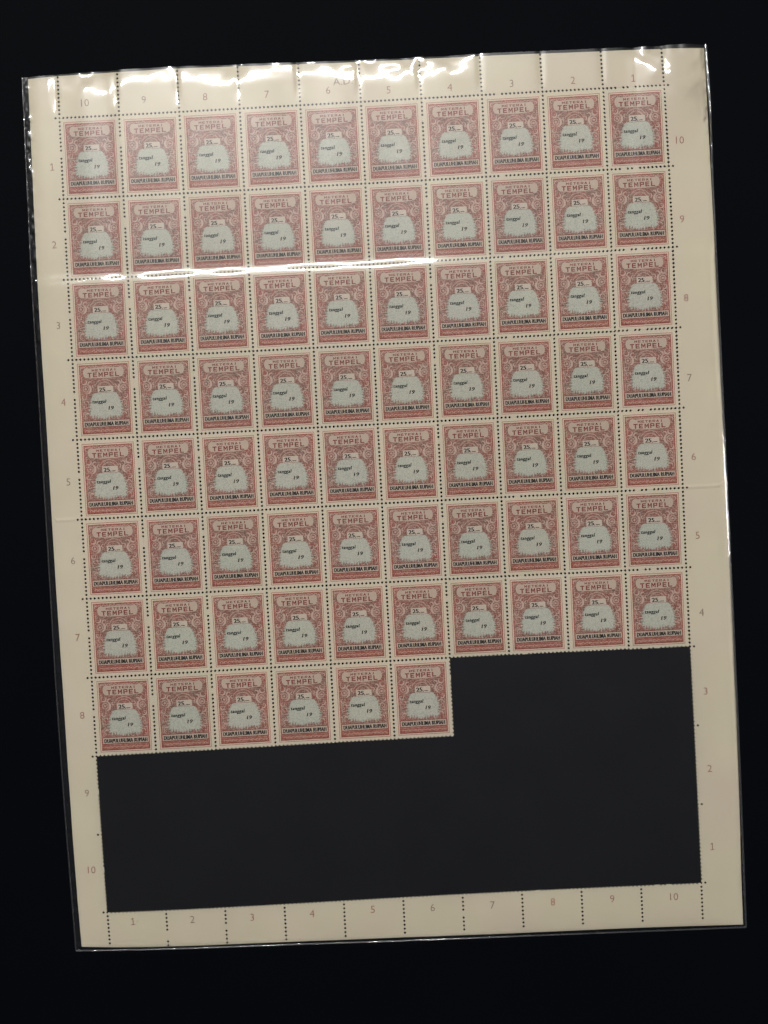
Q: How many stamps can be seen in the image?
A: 76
